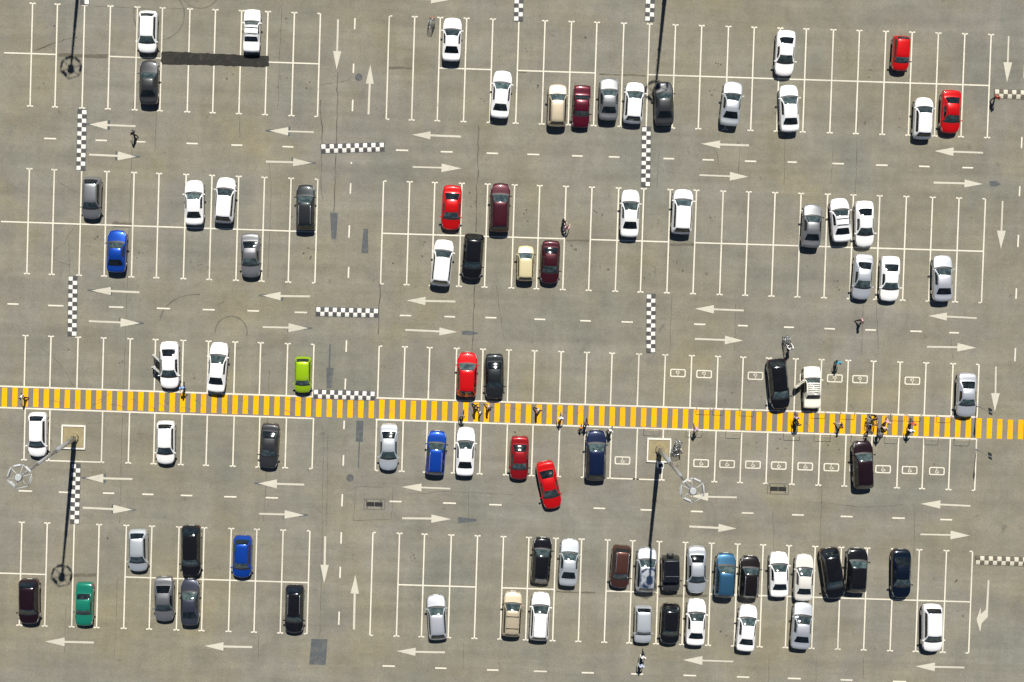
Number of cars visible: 84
